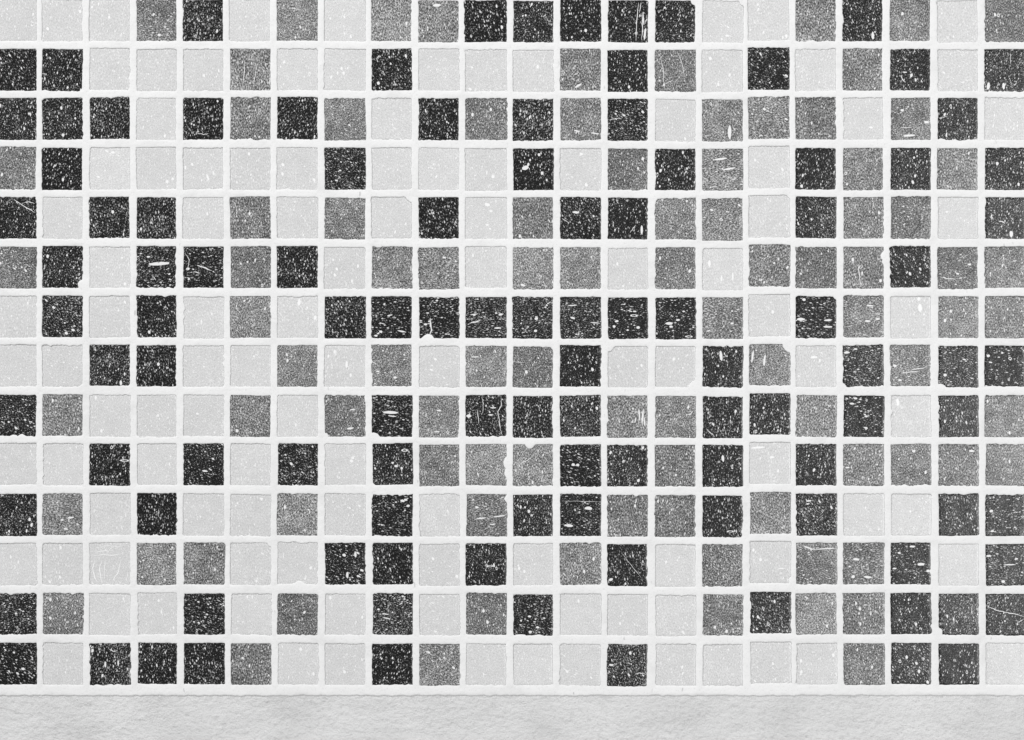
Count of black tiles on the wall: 109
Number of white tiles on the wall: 108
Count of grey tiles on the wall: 91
